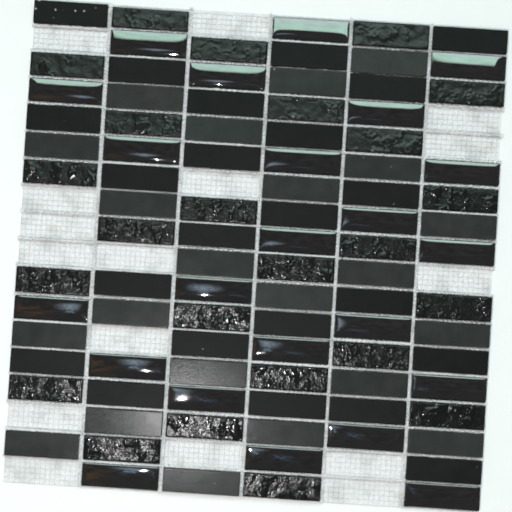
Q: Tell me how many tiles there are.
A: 92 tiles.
